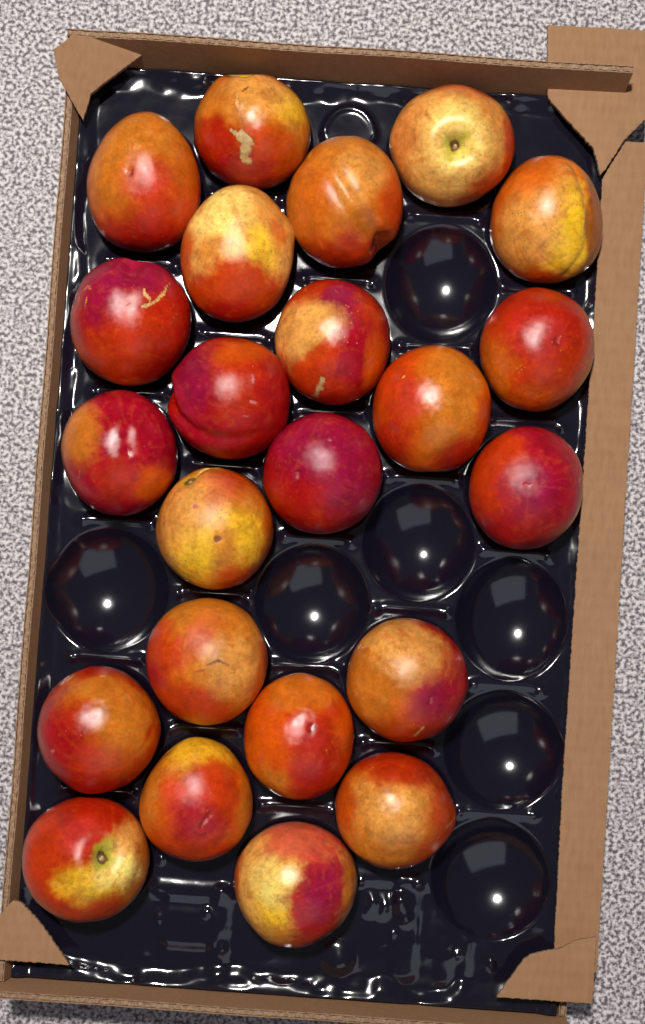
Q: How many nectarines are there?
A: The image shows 23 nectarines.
